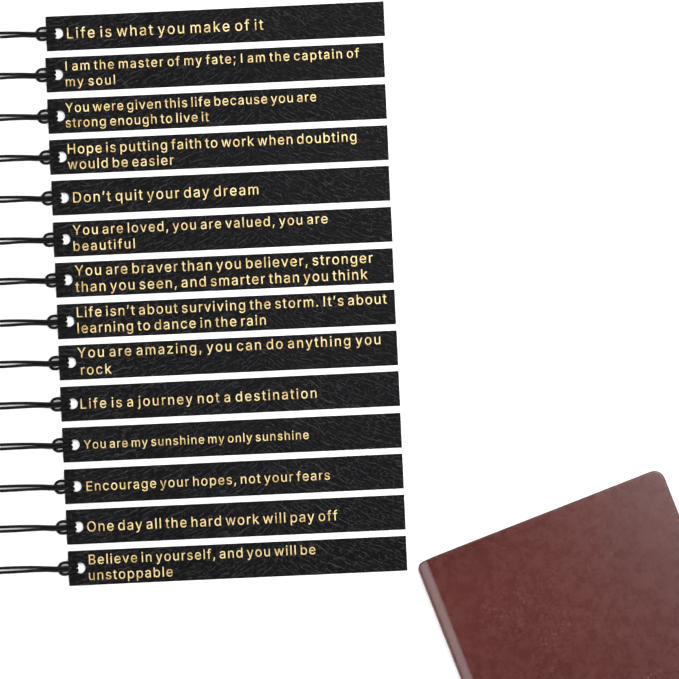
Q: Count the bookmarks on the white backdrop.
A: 14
